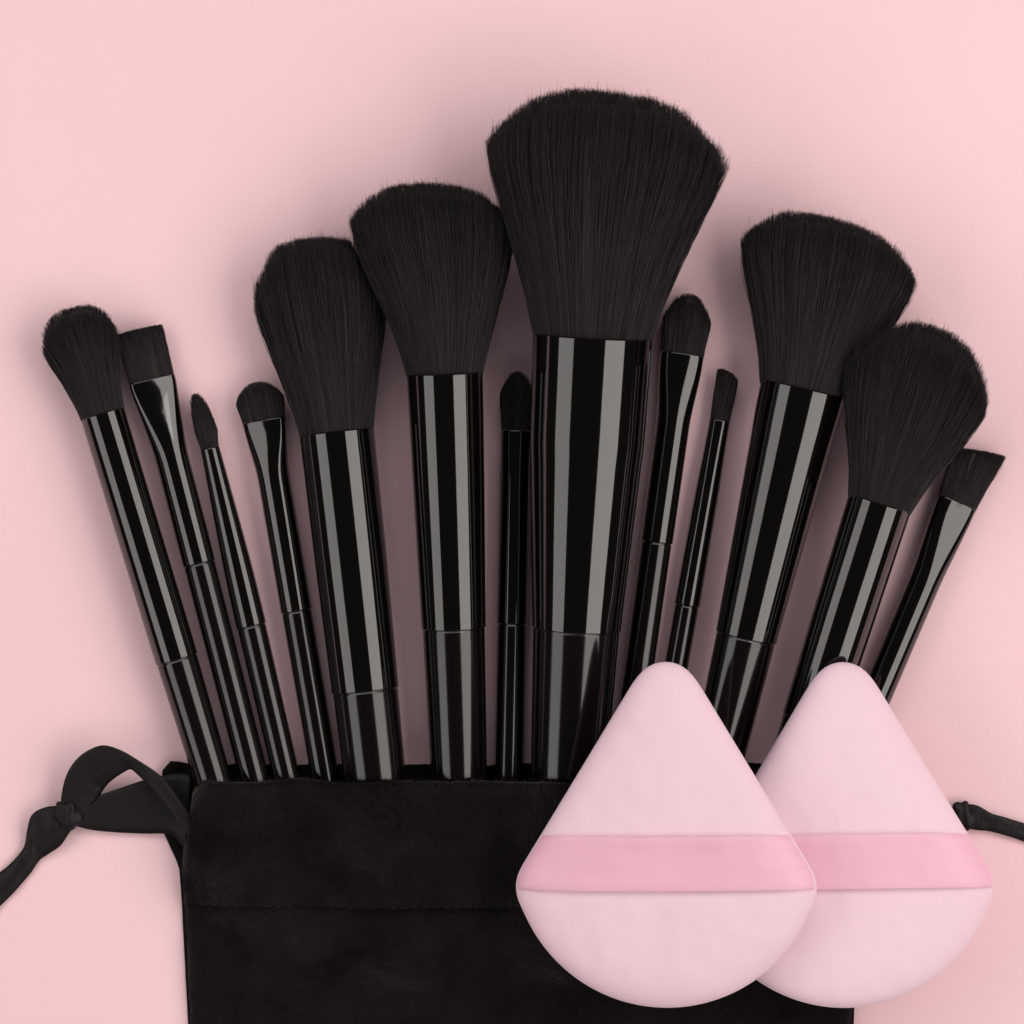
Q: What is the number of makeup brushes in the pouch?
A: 13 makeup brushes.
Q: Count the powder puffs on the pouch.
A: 2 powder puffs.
